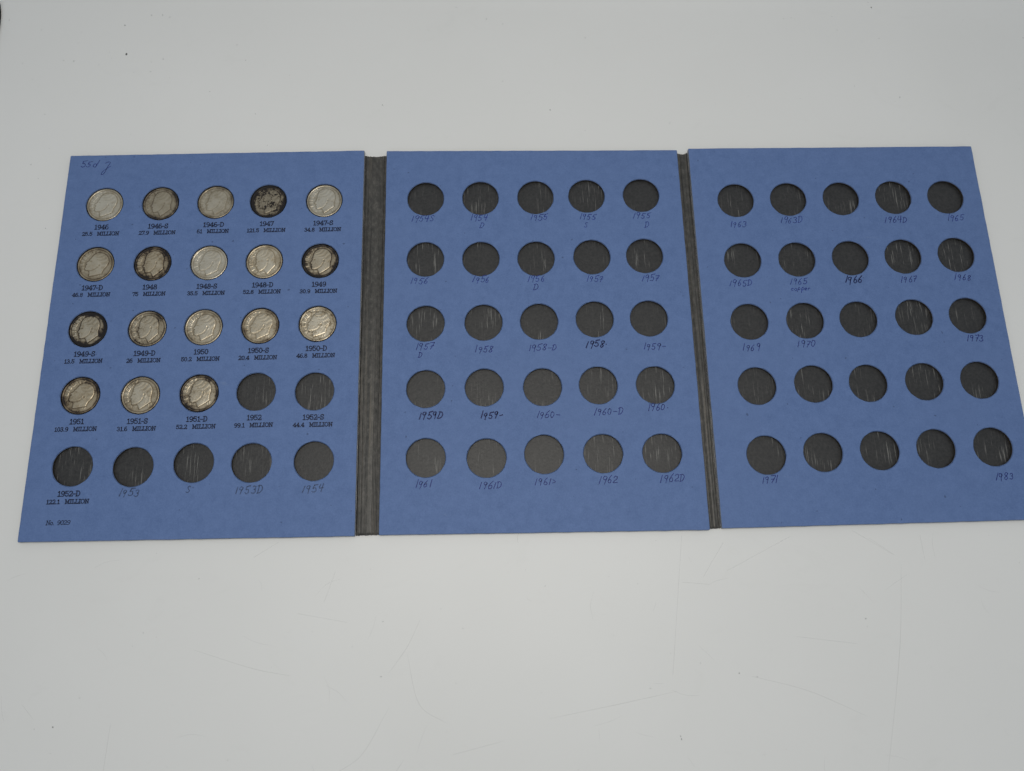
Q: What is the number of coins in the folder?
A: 18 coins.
